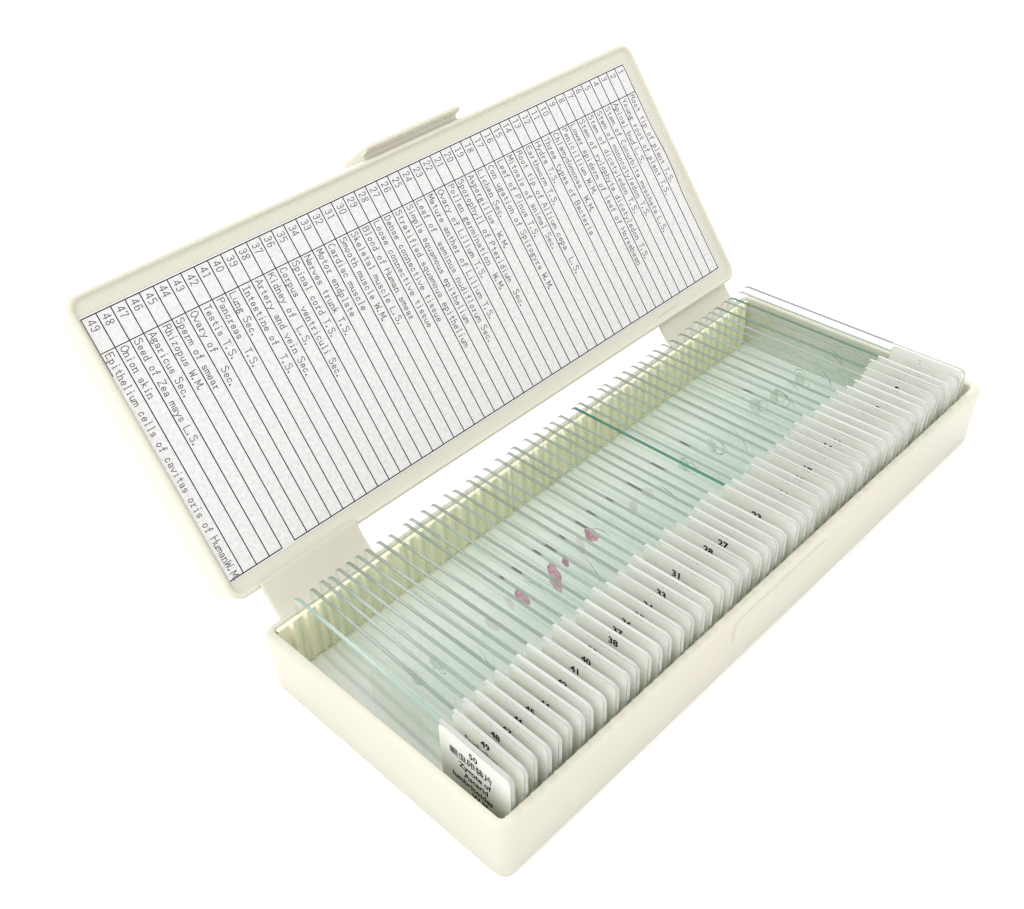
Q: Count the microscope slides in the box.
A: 50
